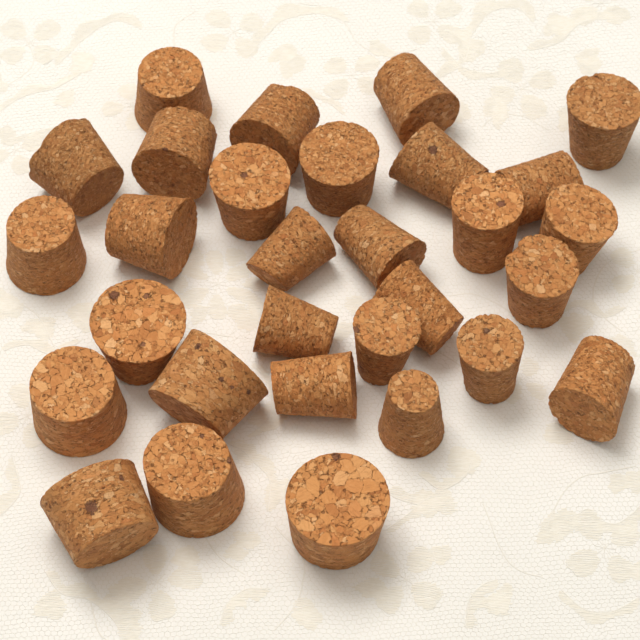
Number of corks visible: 30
